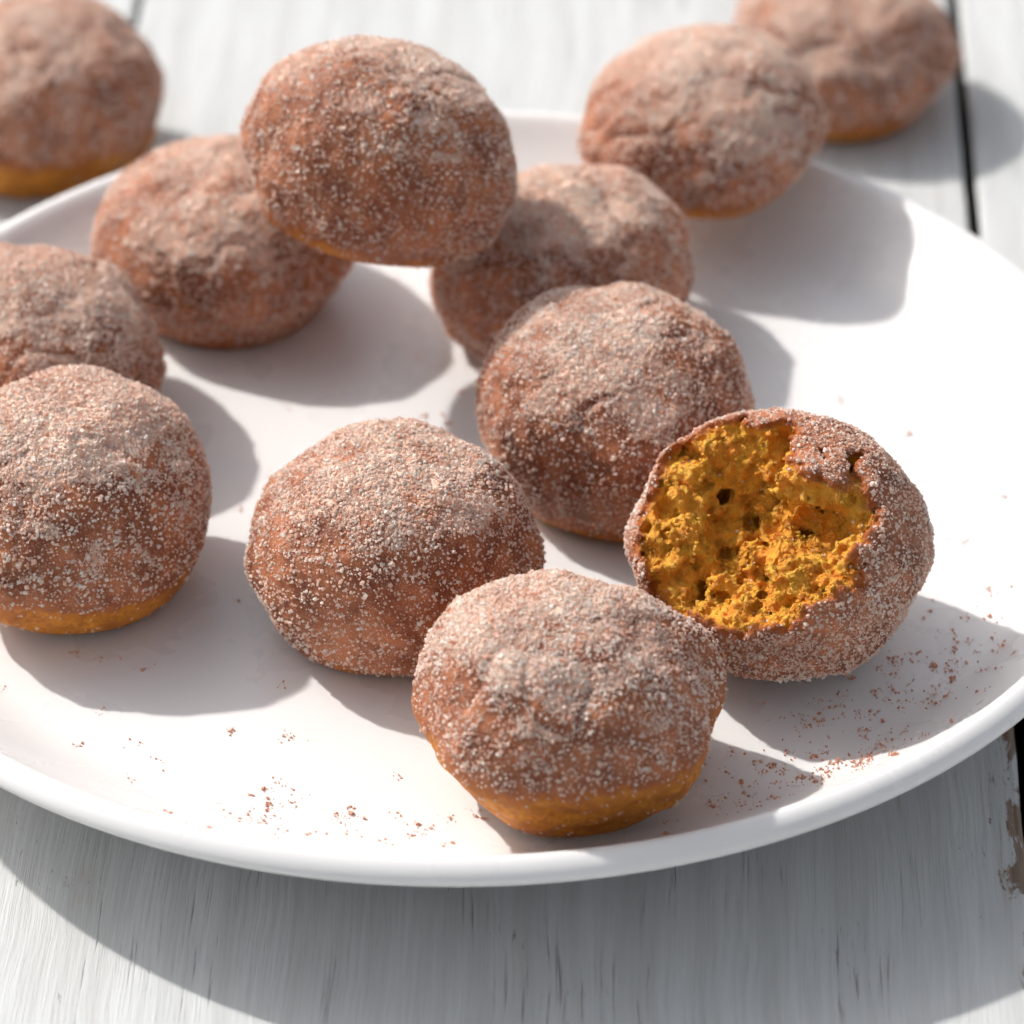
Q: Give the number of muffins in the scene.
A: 12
